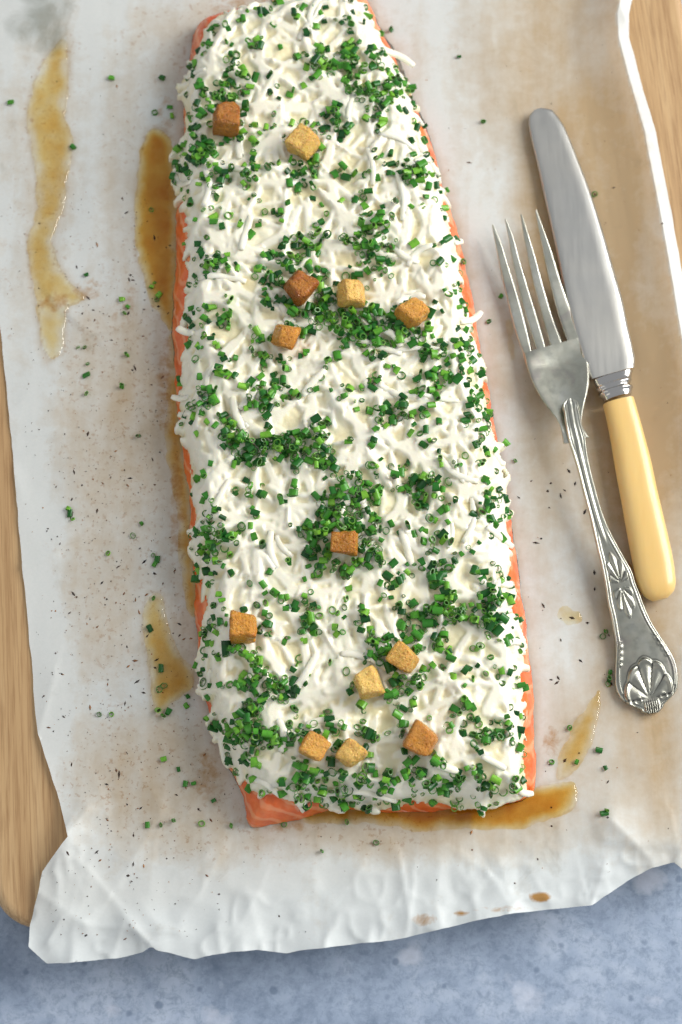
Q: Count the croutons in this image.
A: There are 13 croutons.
